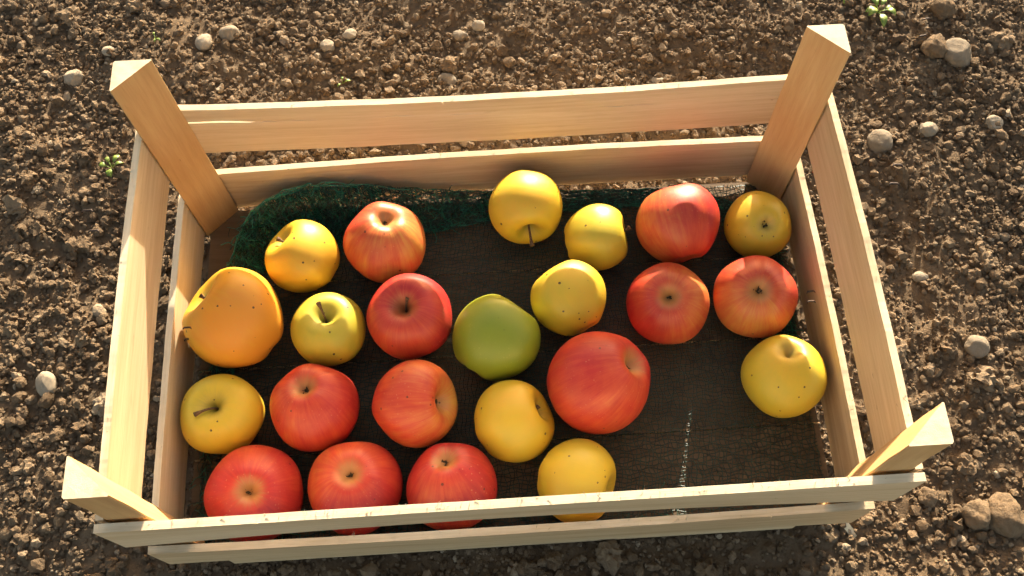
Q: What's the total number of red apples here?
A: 11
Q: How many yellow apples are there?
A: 11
